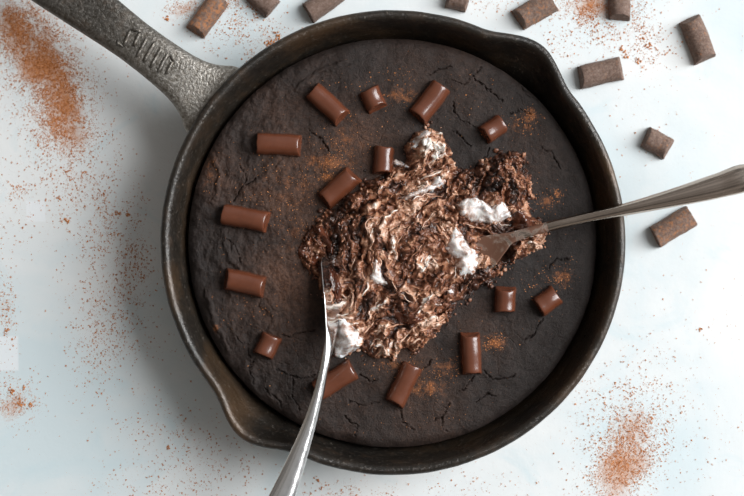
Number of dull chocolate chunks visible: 10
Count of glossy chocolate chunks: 15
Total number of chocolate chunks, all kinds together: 25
